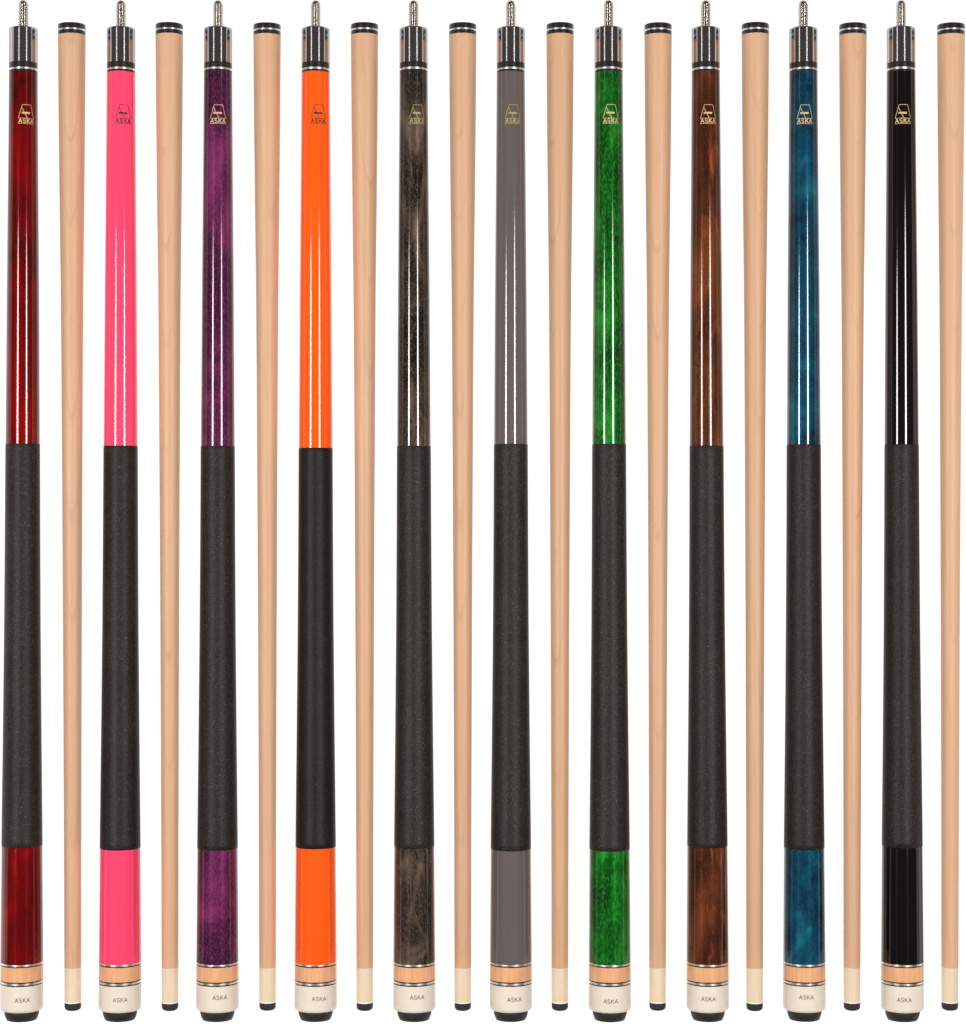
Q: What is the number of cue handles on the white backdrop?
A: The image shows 10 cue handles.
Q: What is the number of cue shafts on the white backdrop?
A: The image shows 10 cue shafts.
